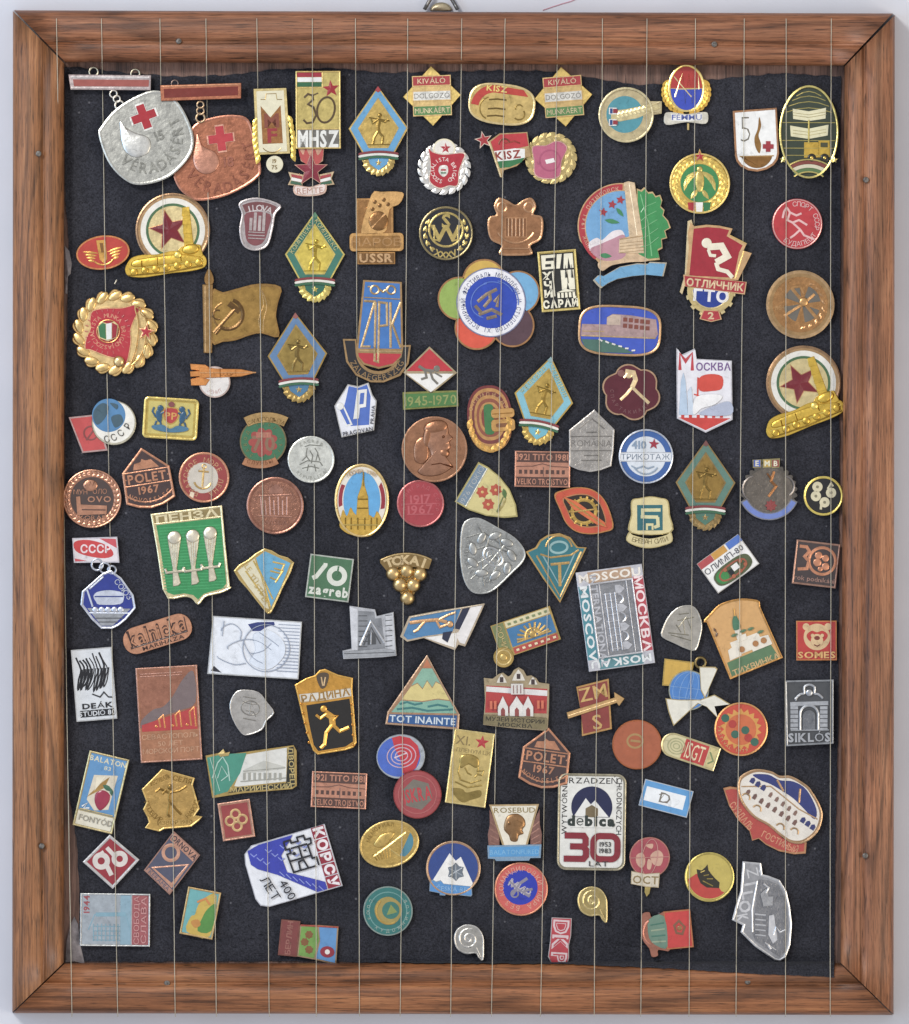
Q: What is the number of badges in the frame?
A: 123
